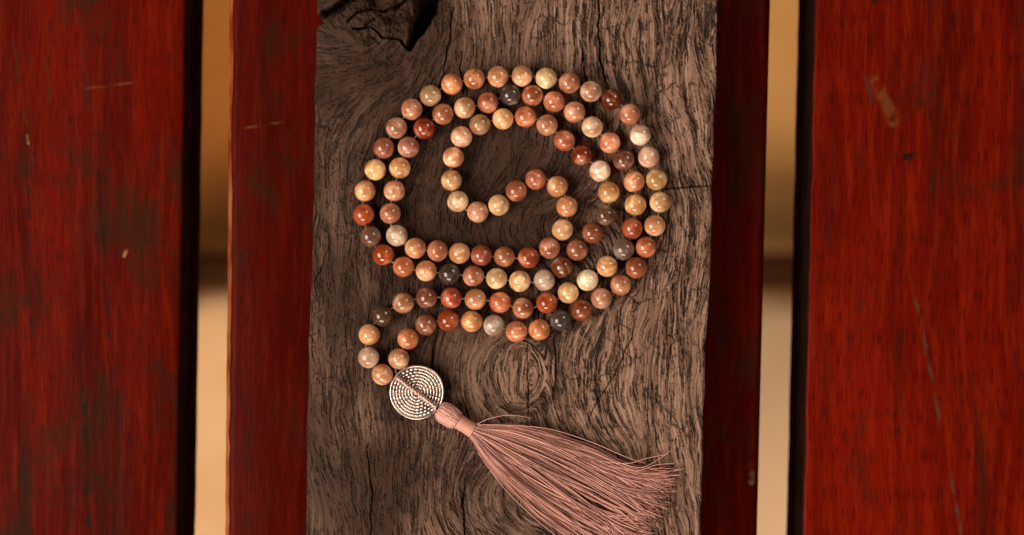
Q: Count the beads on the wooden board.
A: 108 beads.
